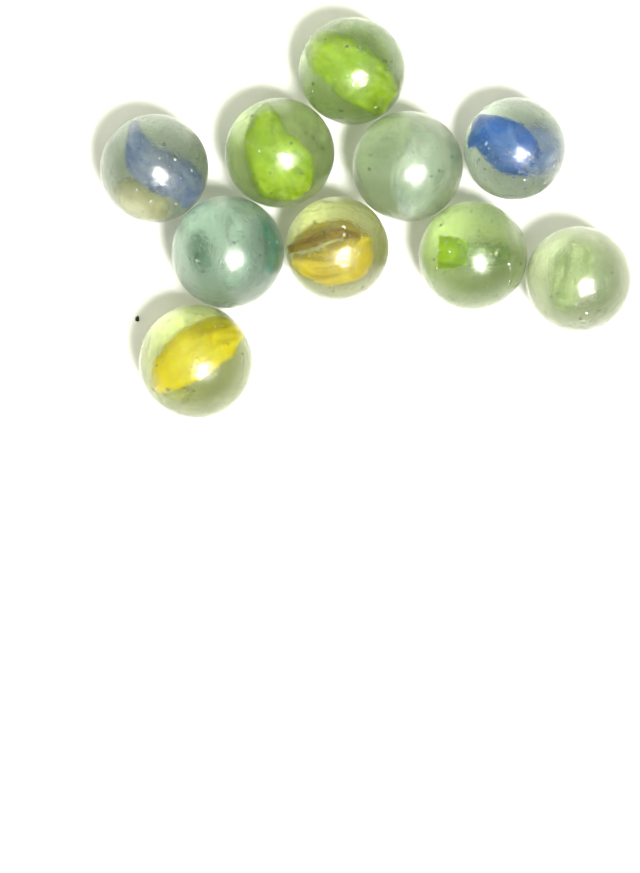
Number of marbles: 10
